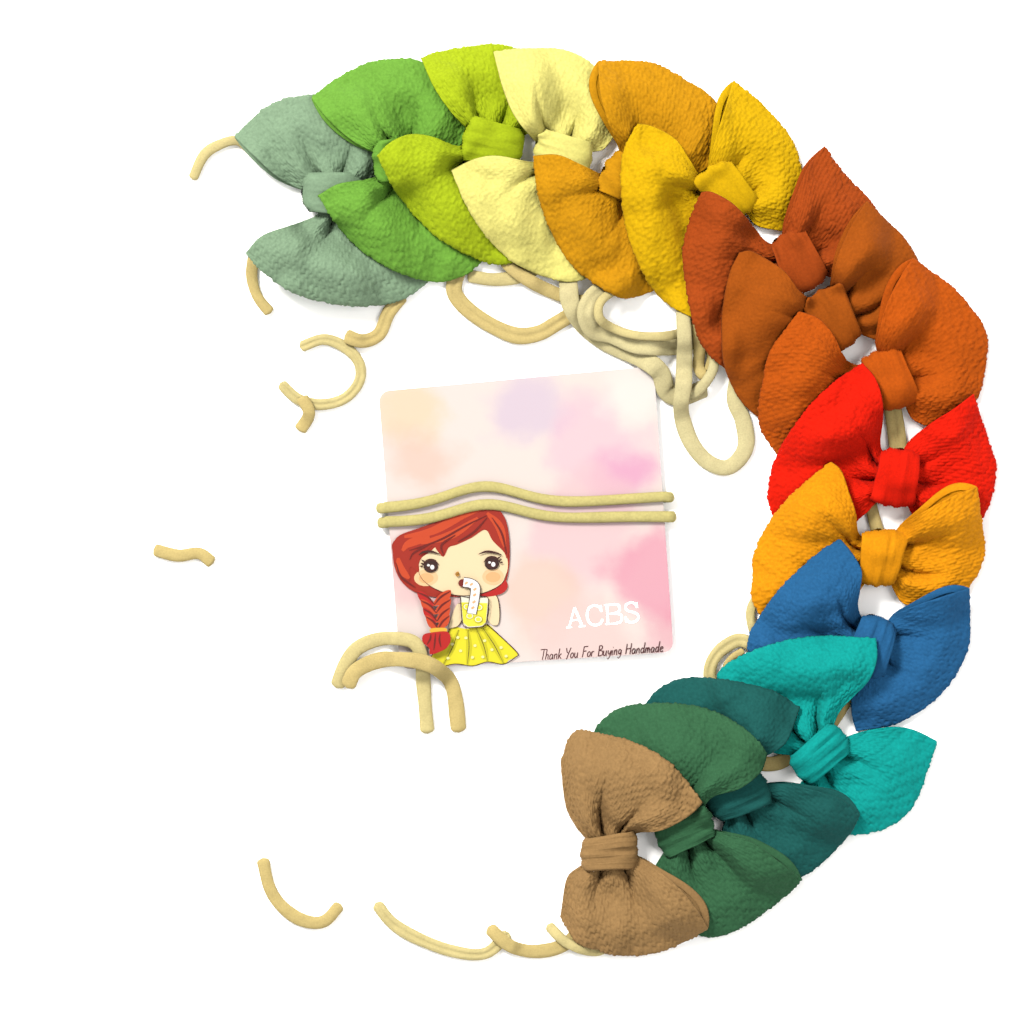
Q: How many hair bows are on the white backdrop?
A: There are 16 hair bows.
